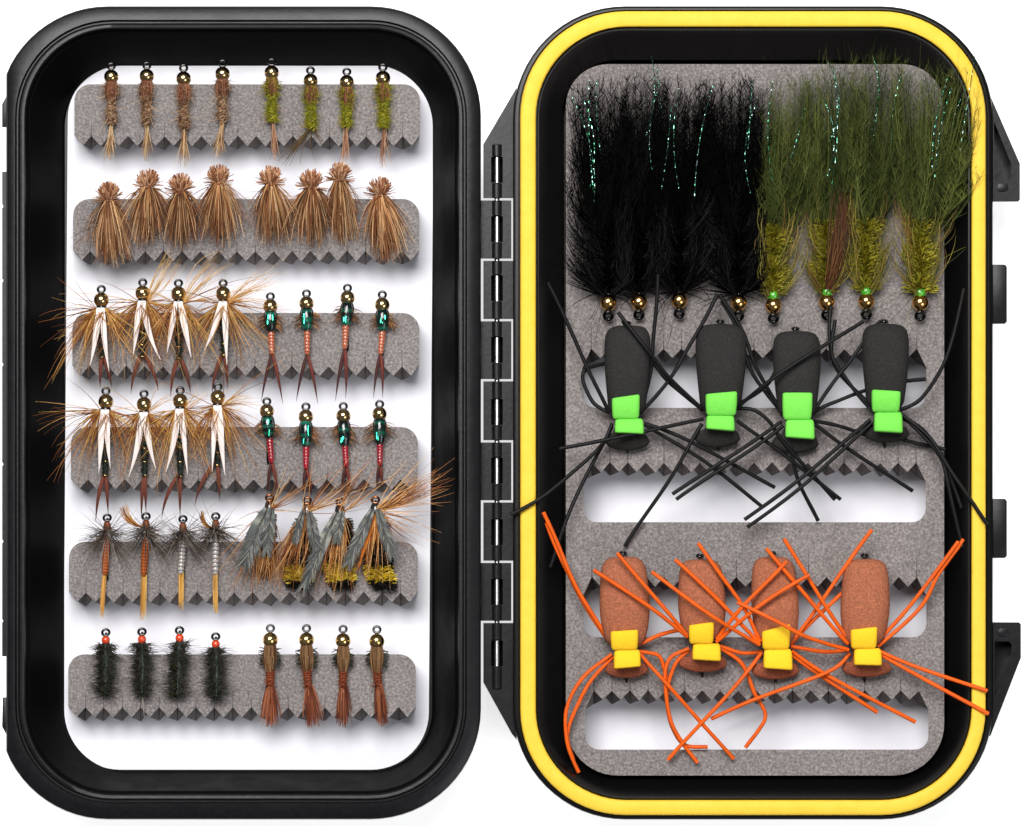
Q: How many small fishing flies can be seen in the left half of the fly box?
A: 48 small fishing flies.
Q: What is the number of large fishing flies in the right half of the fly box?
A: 16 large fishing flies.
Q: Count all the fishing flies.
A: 64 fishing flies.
